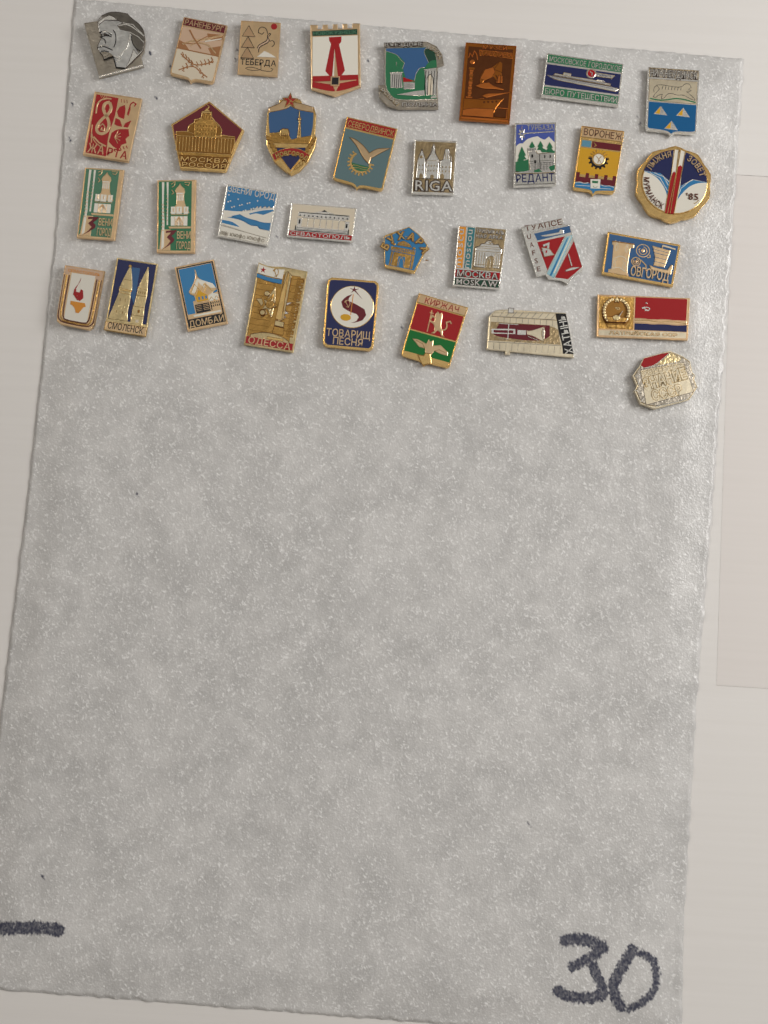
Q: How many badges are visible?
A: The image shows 33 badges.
